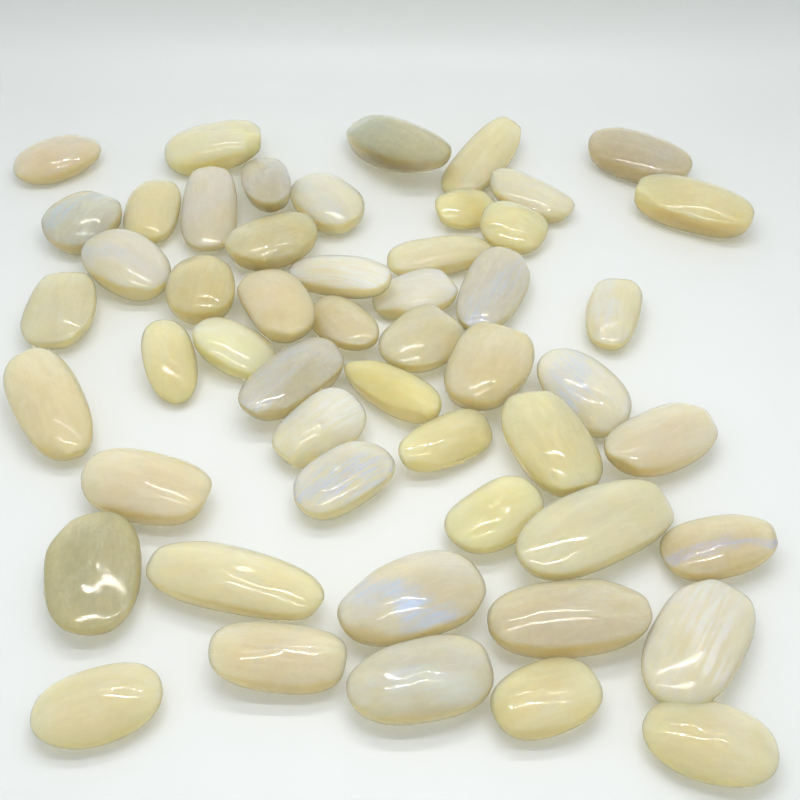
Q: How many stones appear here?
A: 52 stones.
